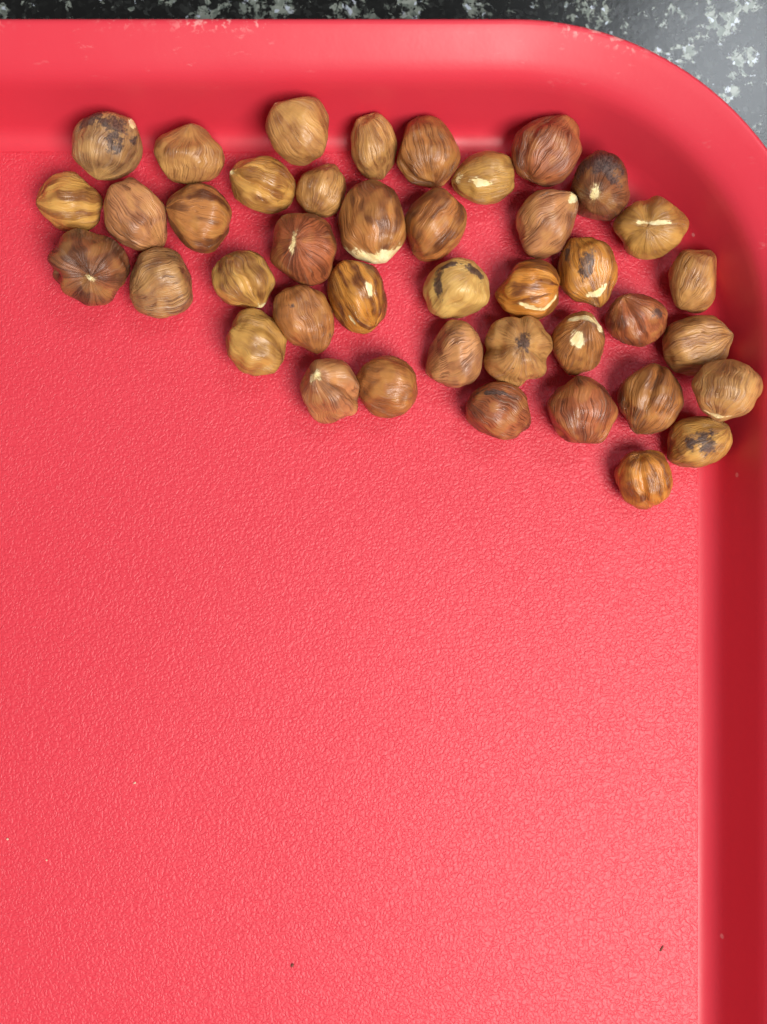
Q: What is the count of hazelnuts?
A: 41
